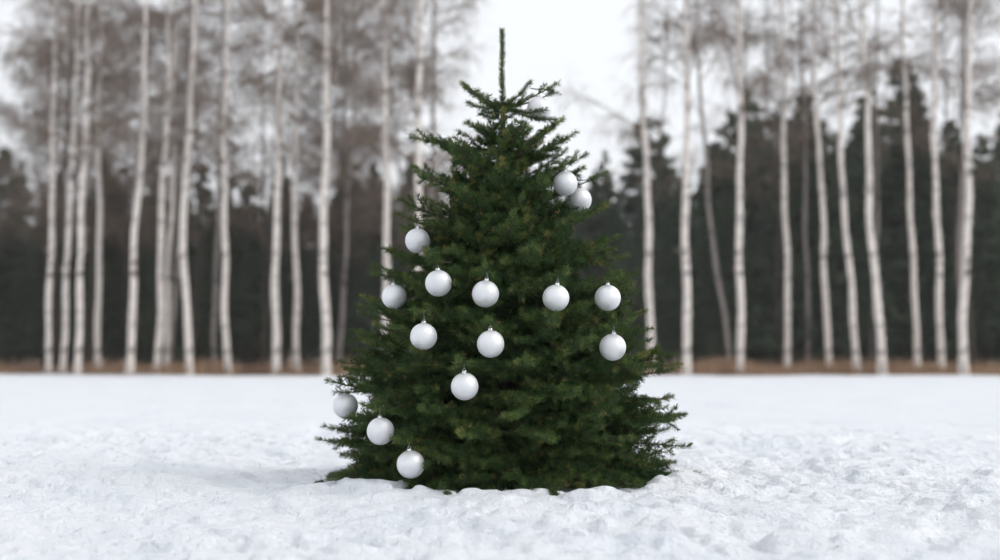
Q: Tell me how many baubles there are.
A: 16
